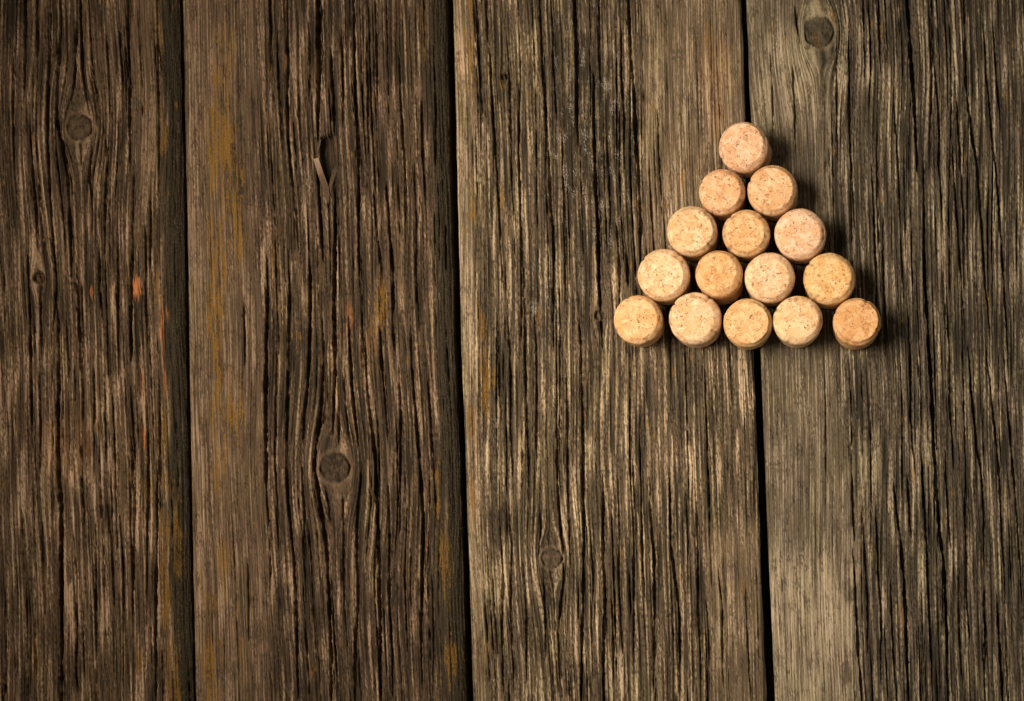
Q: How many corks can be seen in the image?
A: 15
